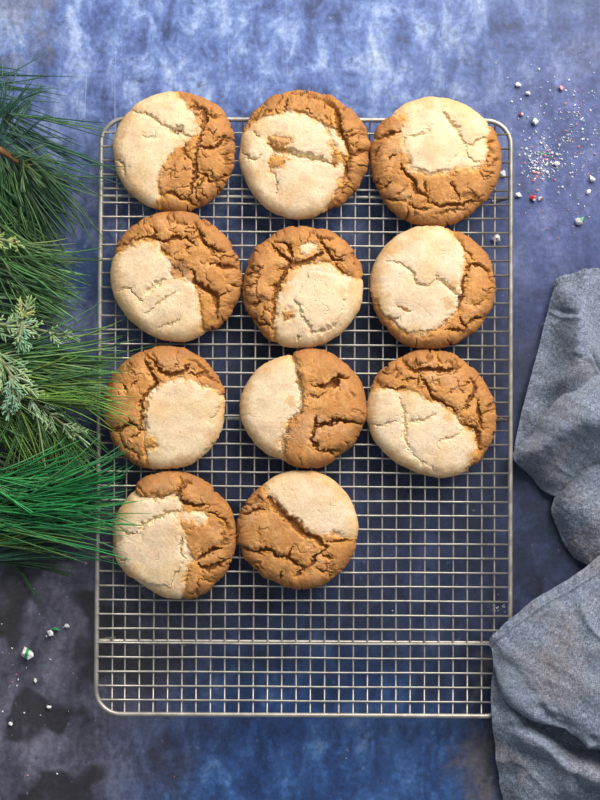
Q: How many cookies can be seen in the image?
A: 11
